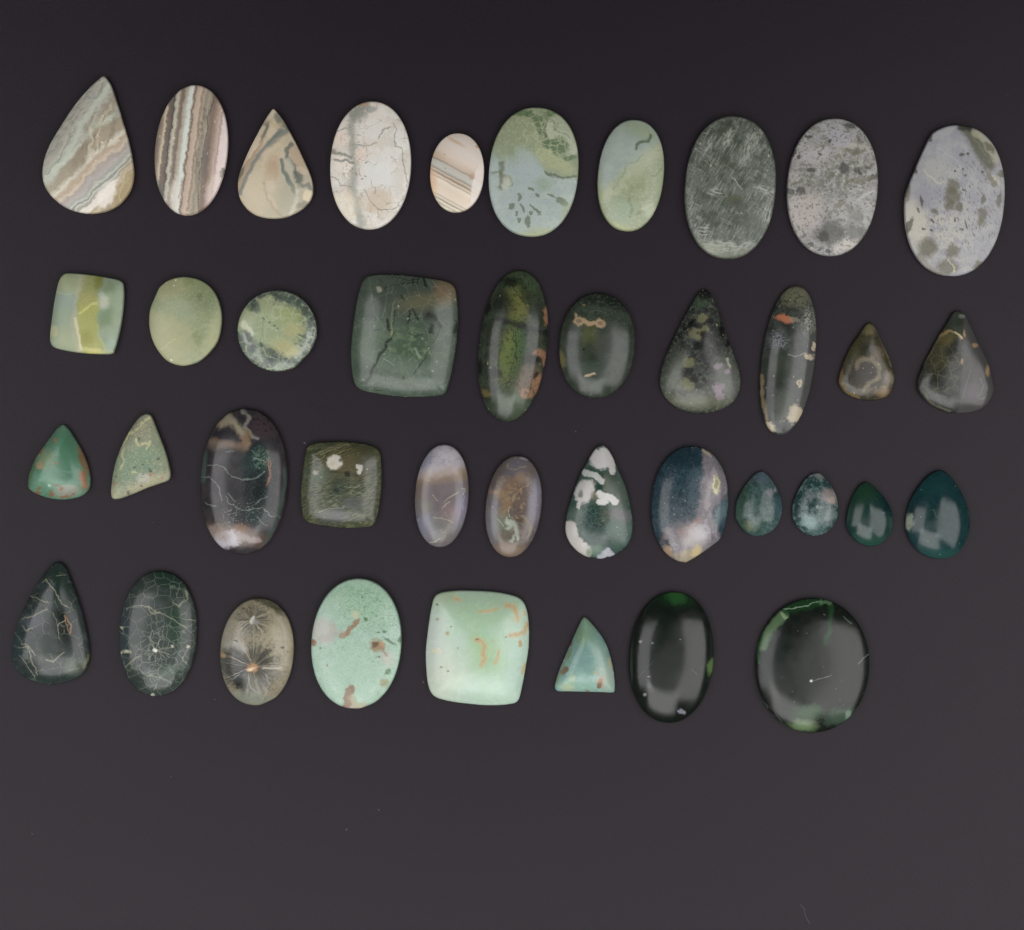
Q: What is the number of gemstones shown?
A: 40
